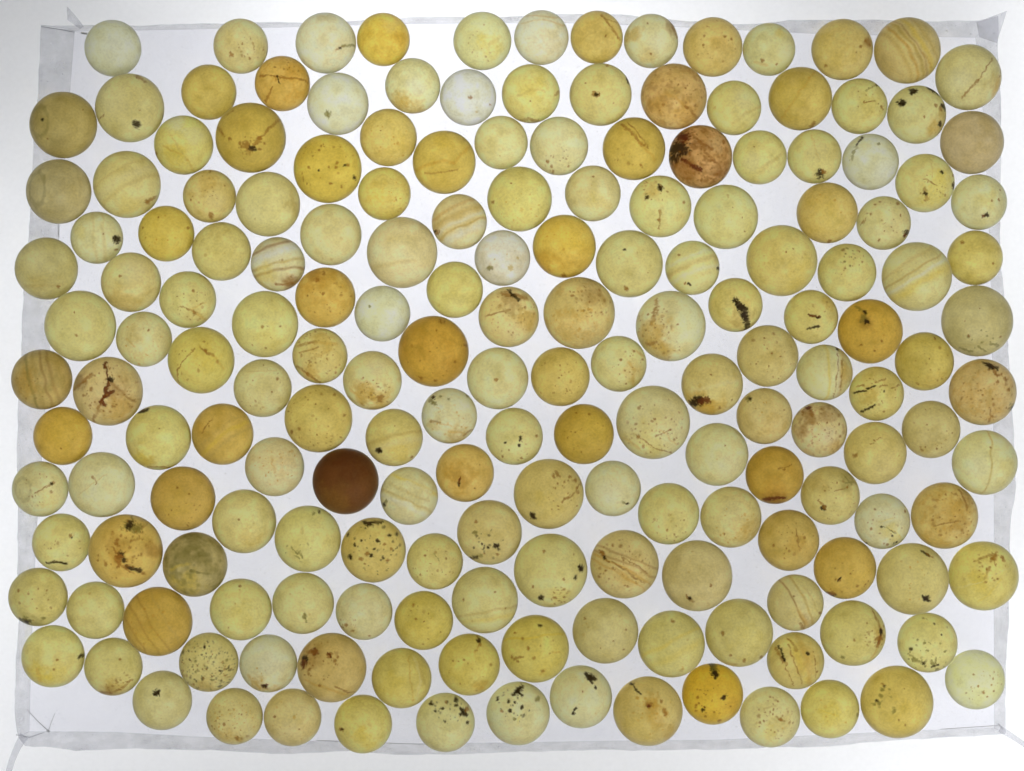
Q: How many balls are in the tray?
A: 181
